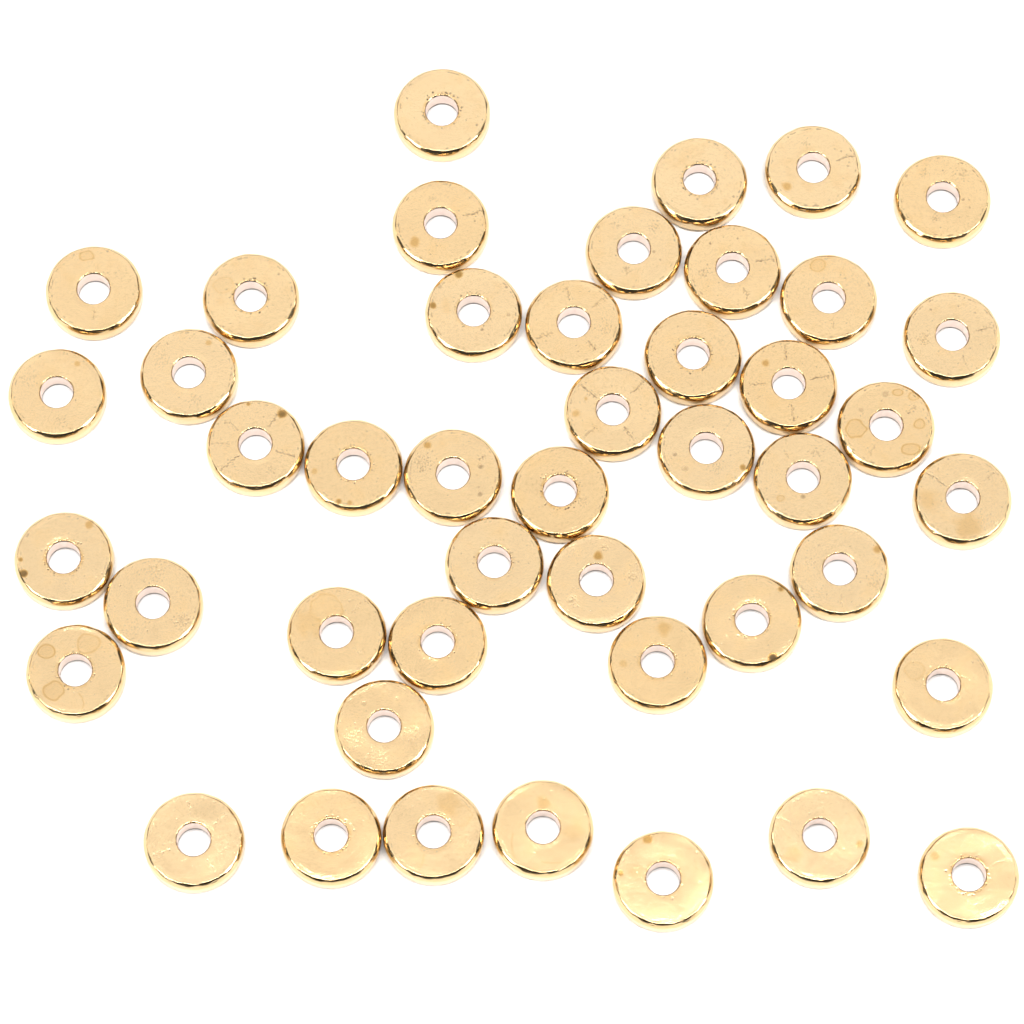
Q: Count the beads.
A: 45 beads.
